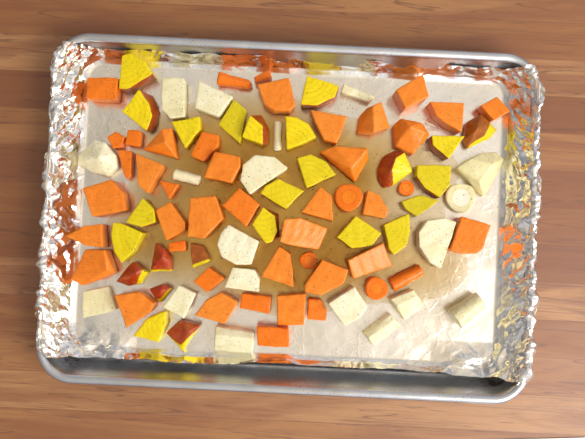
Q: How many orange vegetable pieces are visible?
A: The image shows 45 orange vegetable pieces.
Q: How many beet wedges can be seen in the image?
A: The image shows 25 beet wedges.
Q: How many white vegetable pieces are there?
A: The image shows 19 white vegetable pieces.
